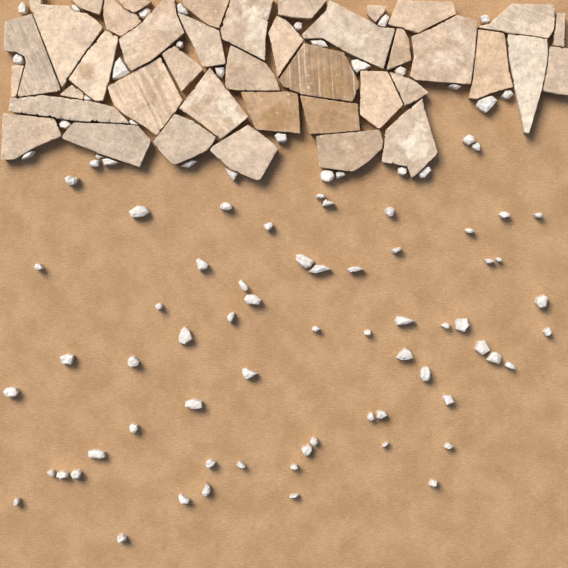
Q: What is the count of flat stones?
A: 40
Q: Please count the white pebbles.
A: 94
